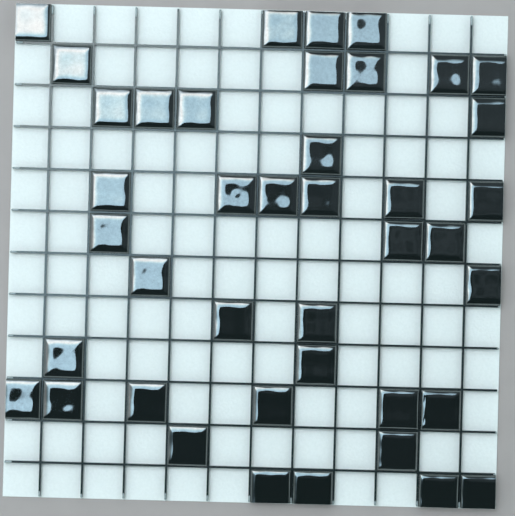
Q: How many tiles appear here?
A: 41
